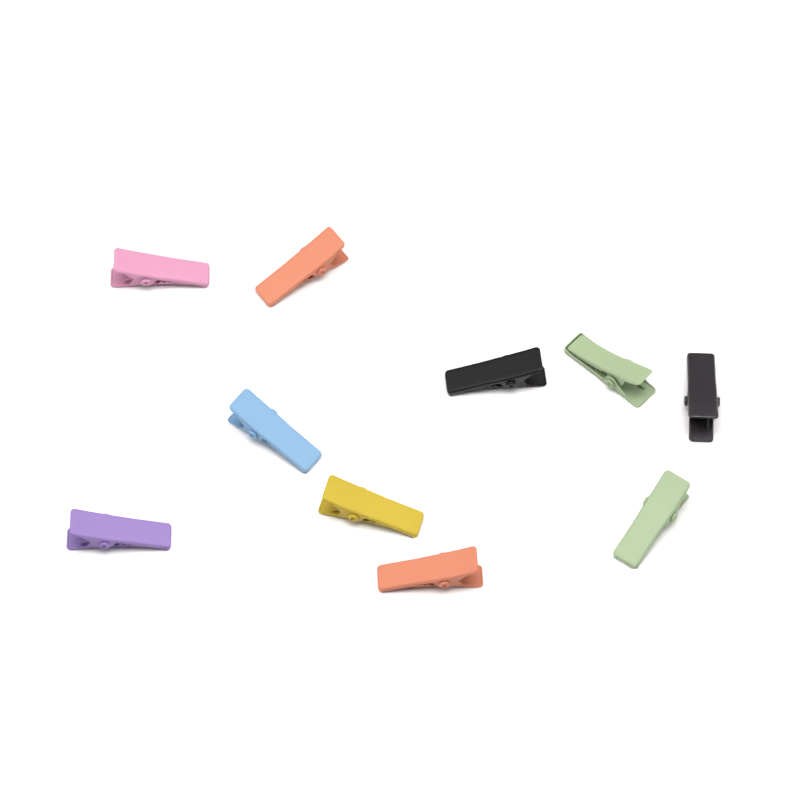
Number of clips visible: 10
